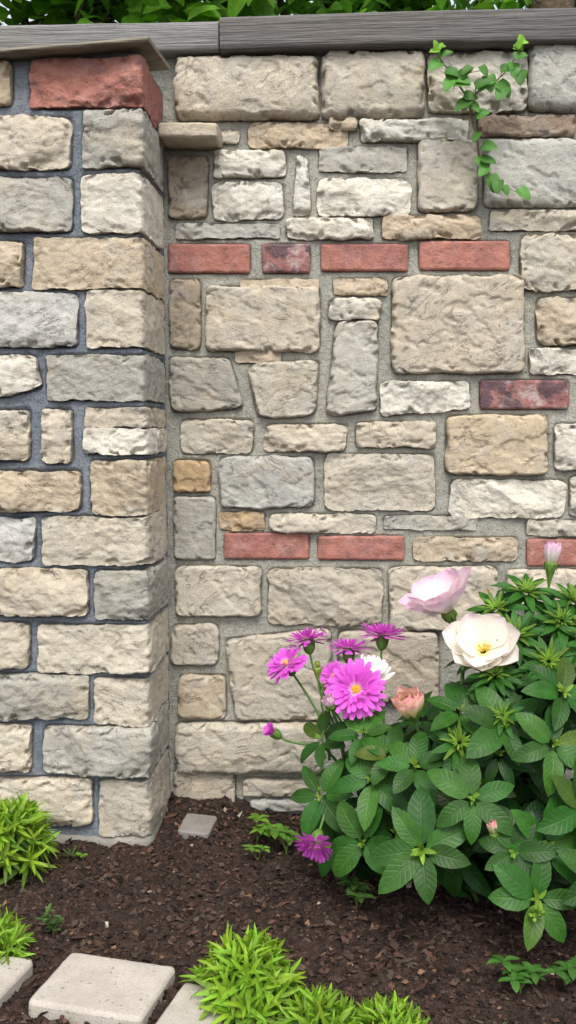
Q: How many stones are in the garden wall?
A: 93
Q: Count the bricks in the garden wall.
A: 9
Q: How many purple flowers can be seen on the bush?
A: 8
